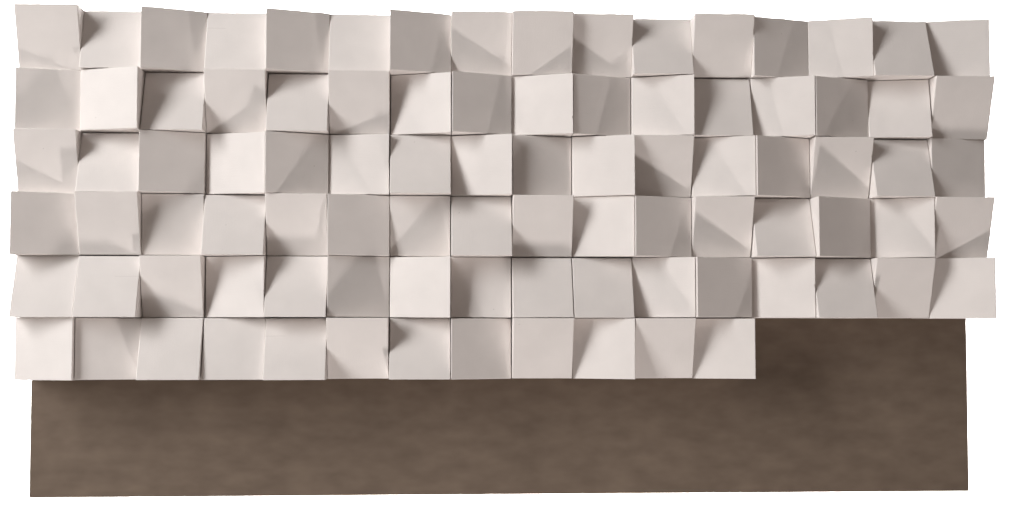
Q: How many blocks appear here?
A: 92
